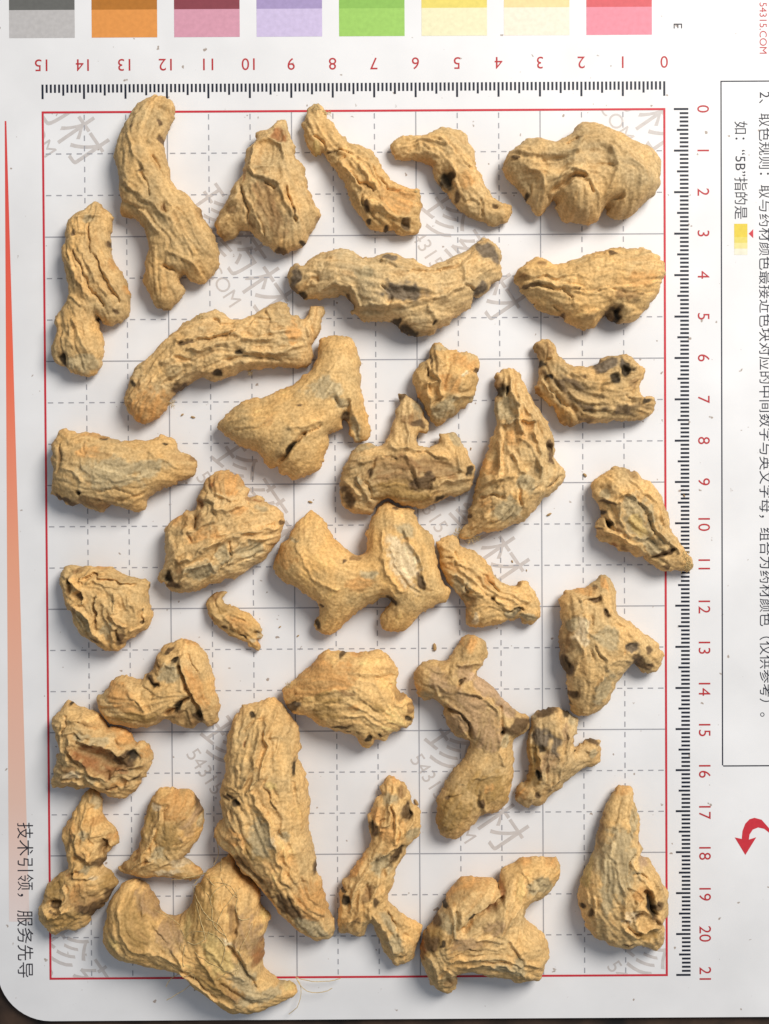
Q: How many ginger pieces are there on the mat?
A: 34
